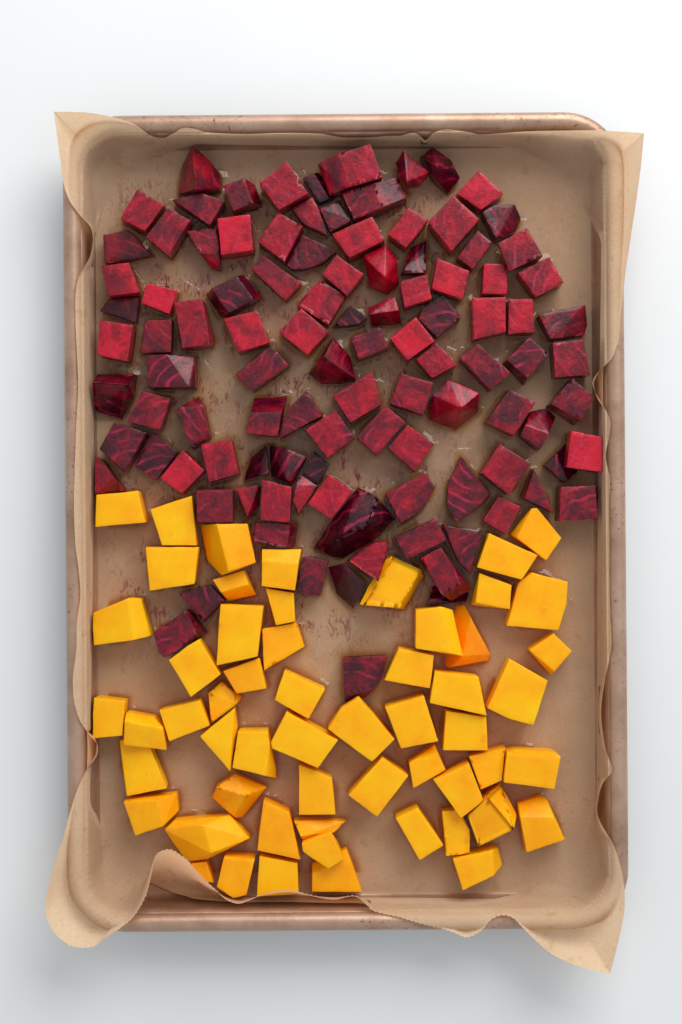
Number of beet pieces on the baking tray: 105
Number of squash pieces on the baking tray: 56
